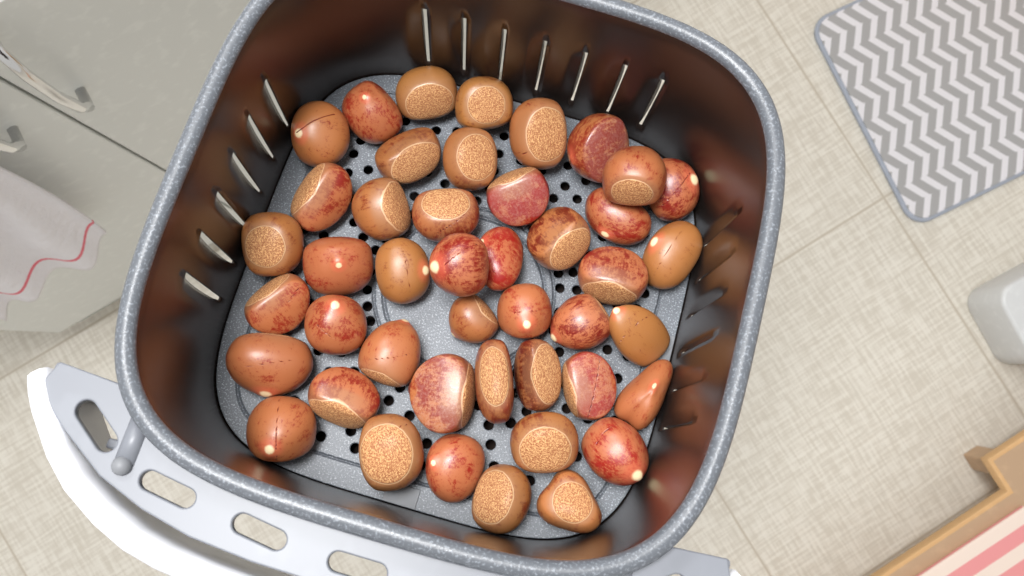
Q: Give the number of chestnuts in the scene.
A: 44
